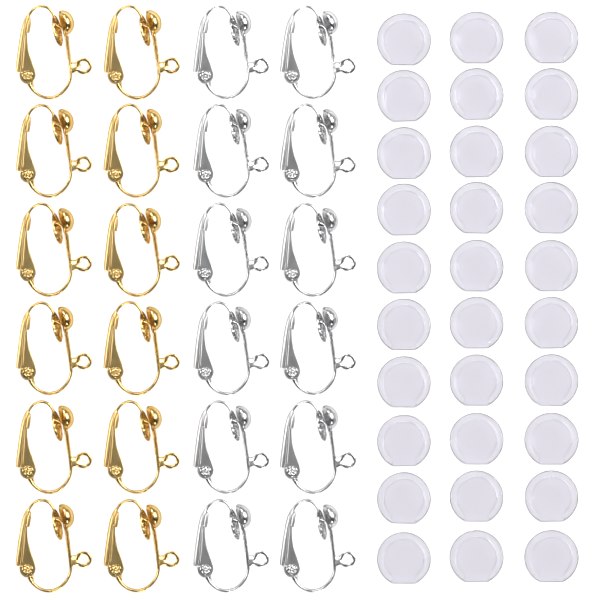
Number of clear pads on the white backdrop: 30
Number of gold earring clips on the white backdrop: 12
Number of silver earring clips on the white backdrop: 12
